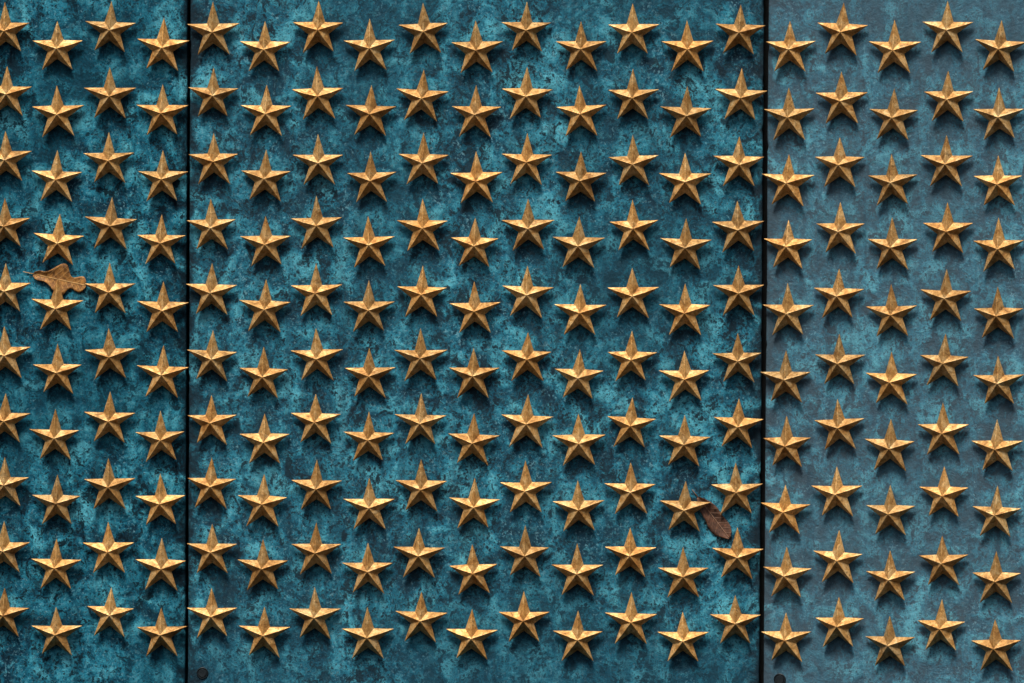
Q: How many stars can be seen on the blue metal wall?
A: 200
